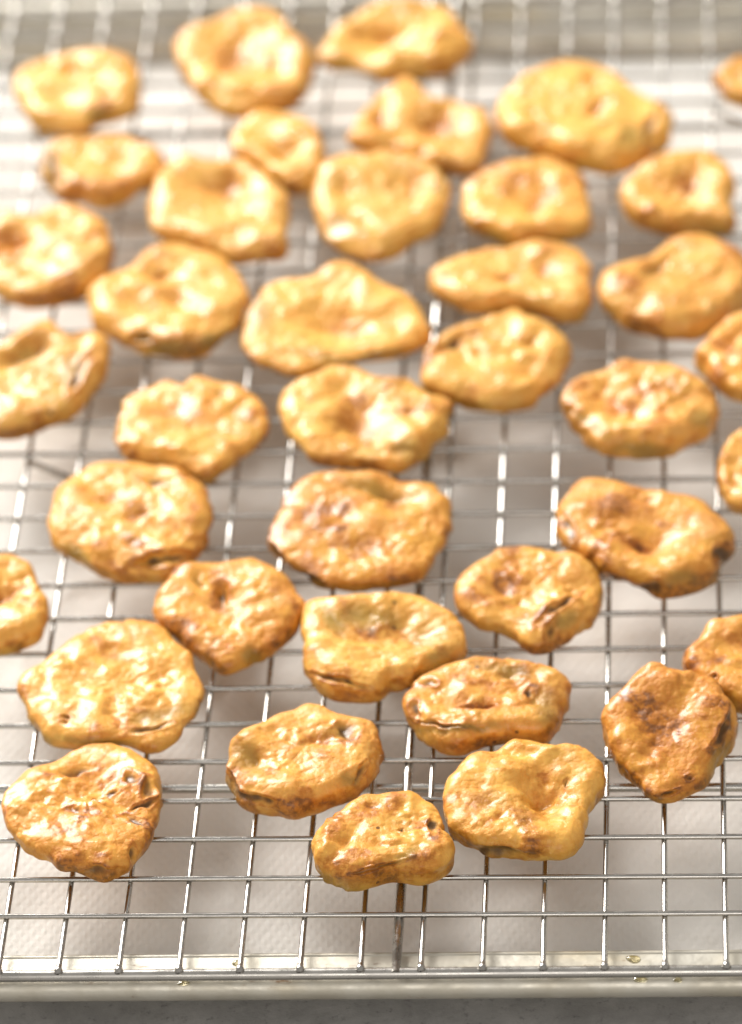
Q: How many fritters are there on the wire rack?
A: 39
